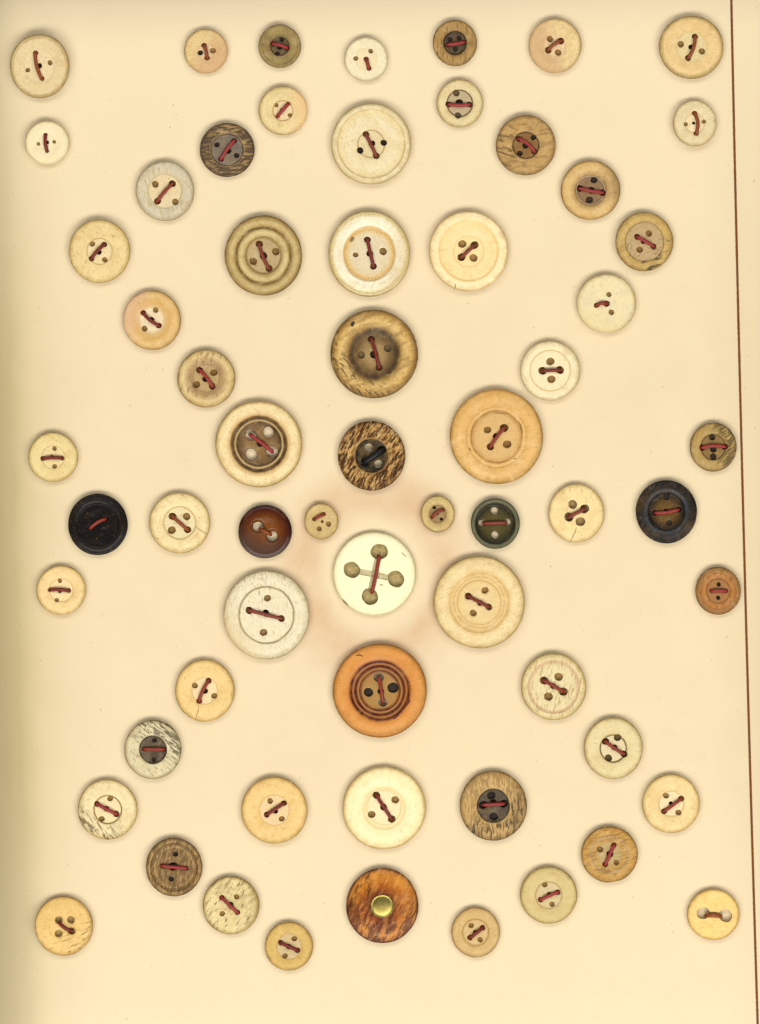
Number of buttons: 63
